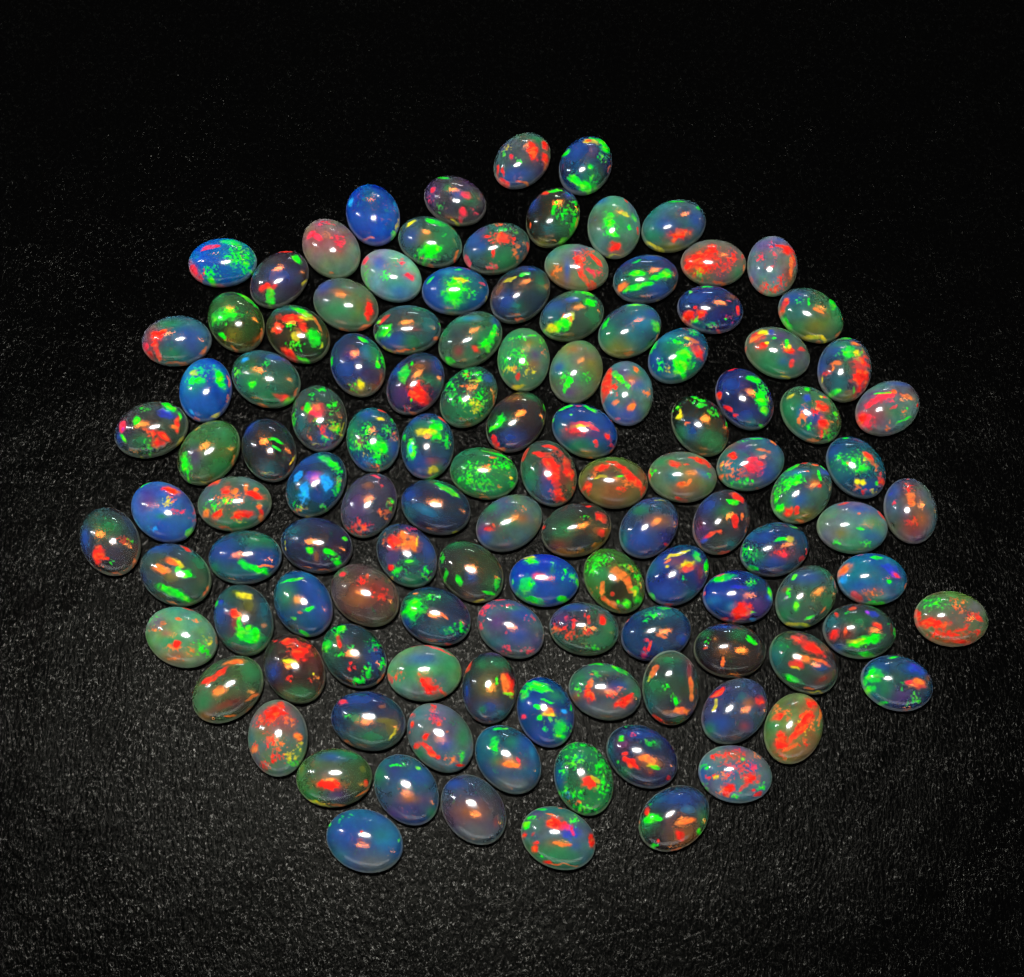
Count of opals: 119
